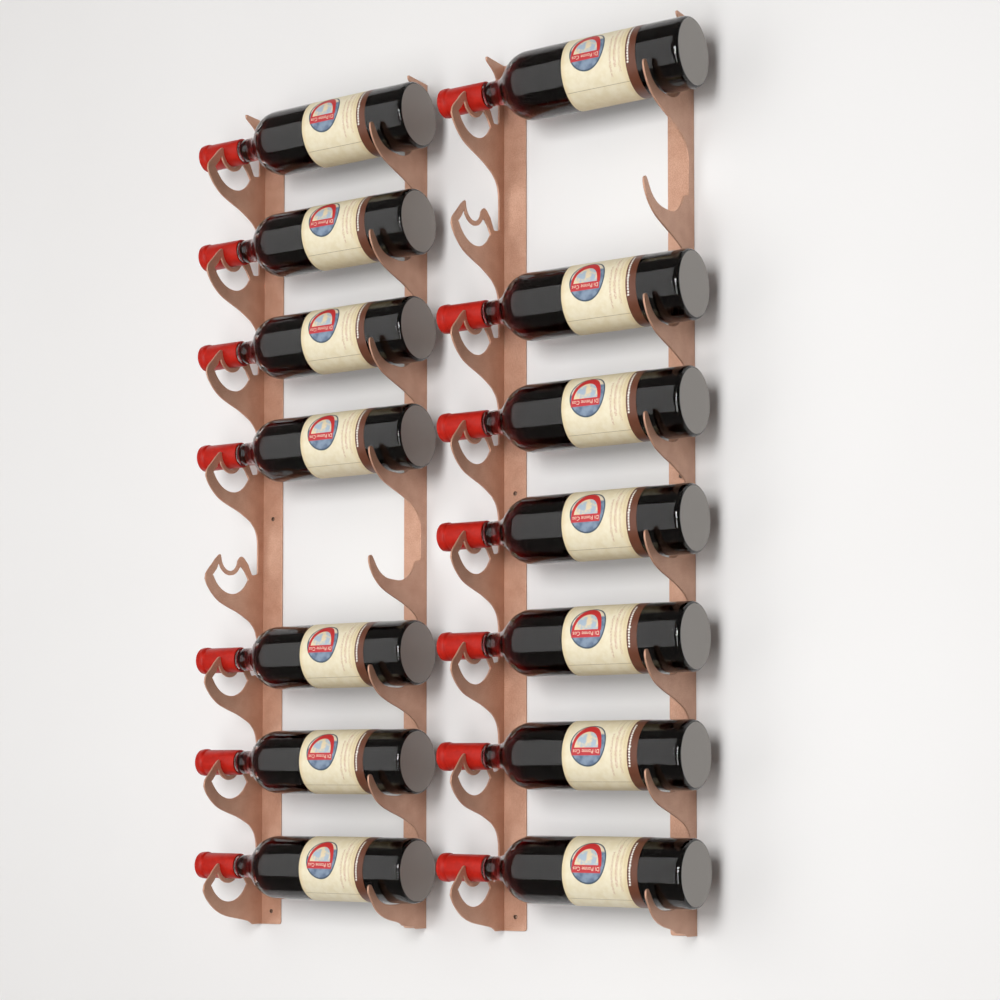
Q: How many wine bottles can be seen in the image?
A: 14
